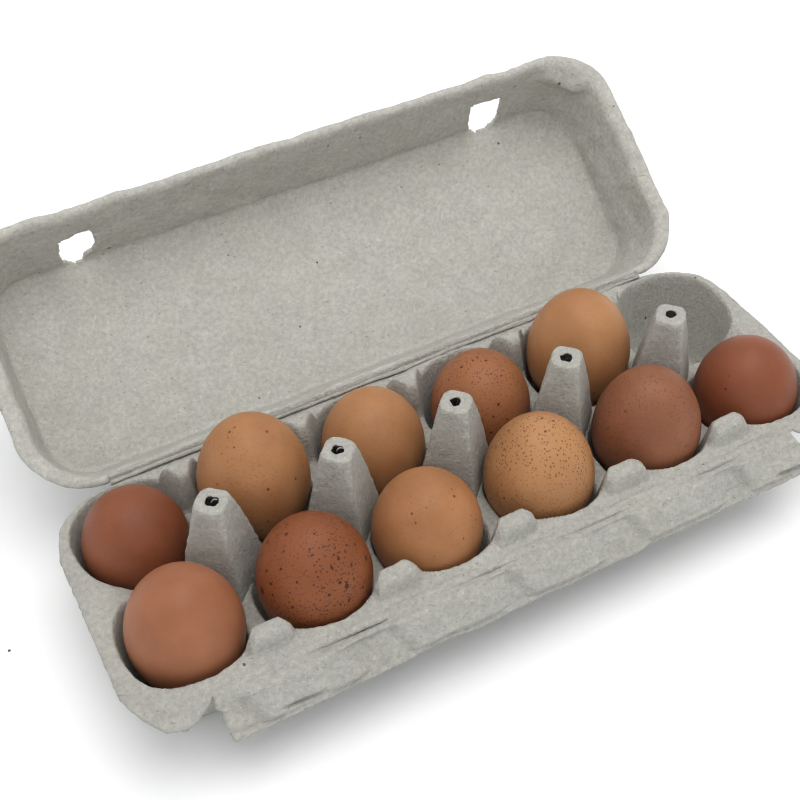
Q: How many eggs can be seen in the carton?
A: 11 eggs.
